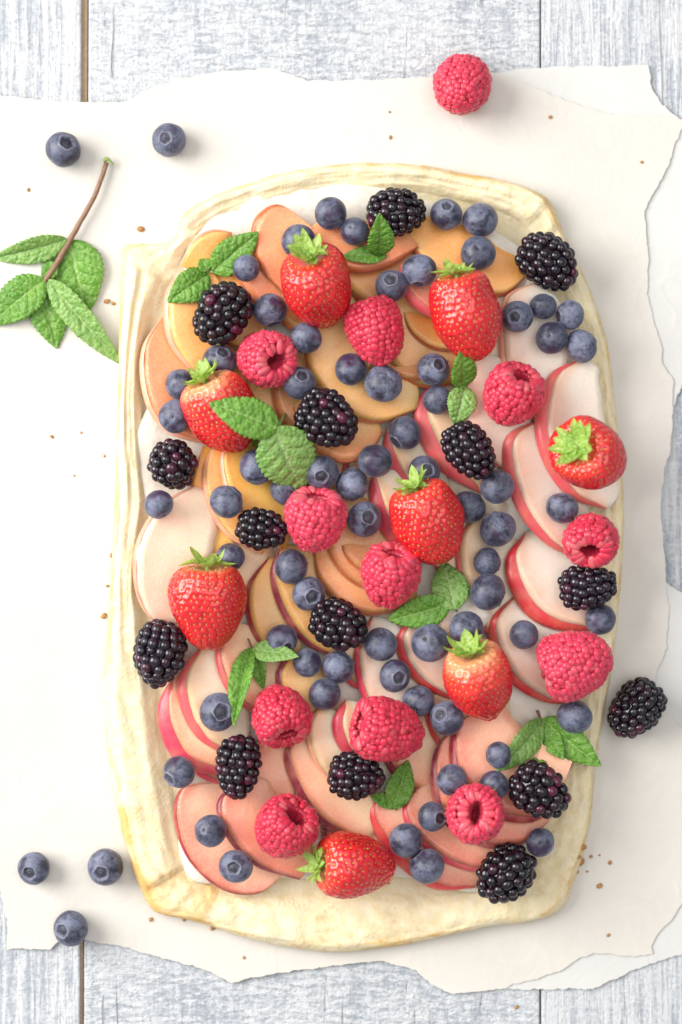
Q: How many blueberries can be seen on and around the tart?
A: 72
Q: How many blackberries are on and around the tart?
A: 15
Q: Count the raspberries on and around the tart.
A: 12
